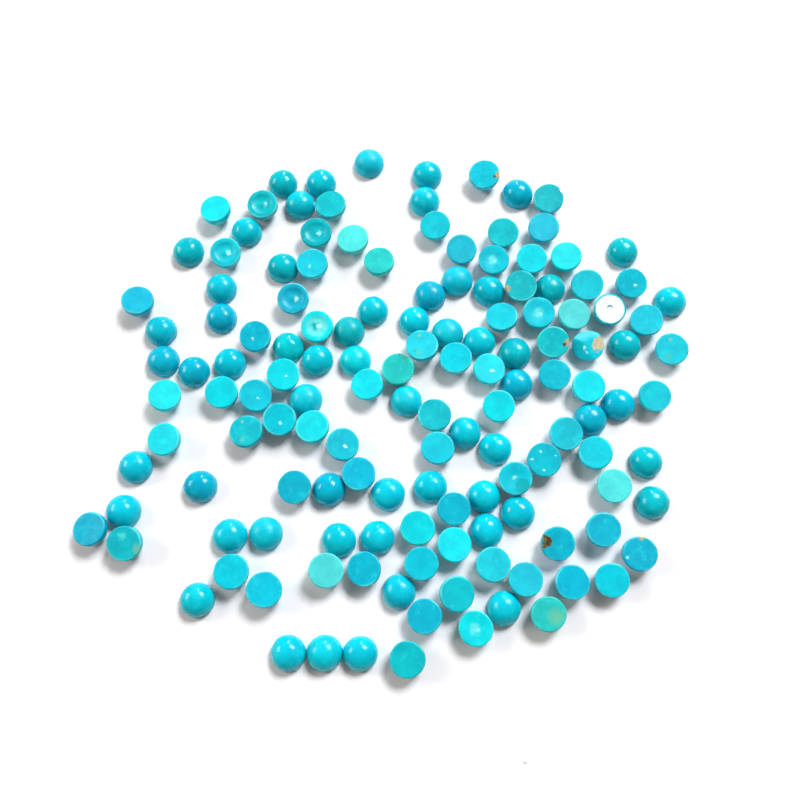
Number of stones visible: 141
